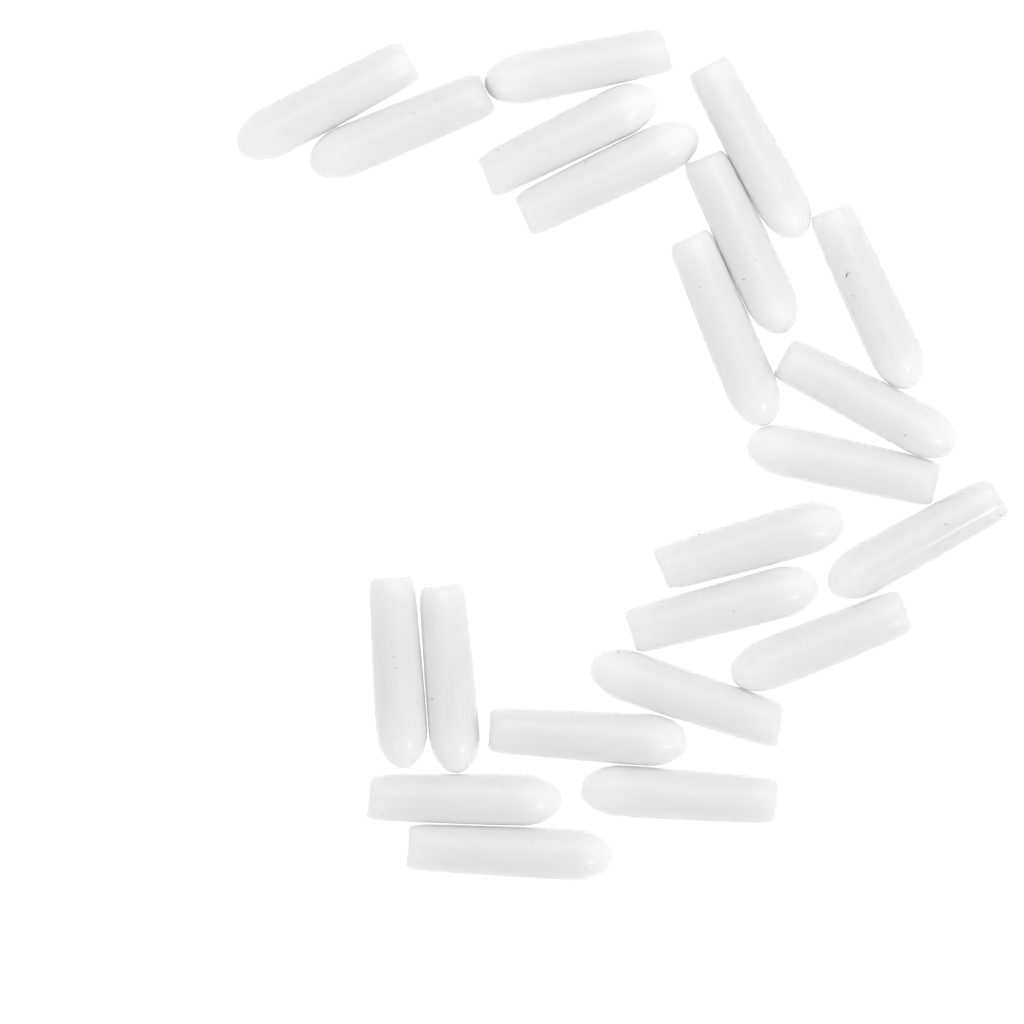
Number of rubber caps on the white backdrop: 22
